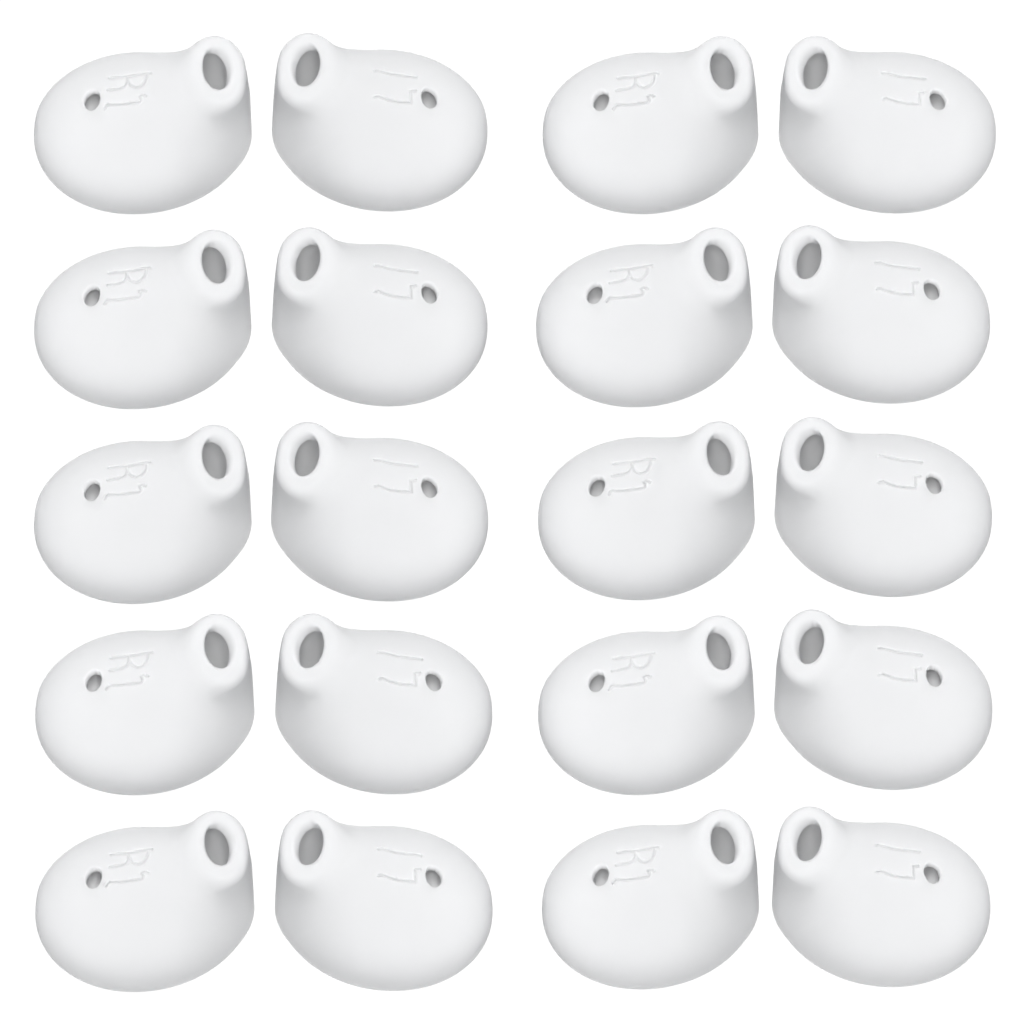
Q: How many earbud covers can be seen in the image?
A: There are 20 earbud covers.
